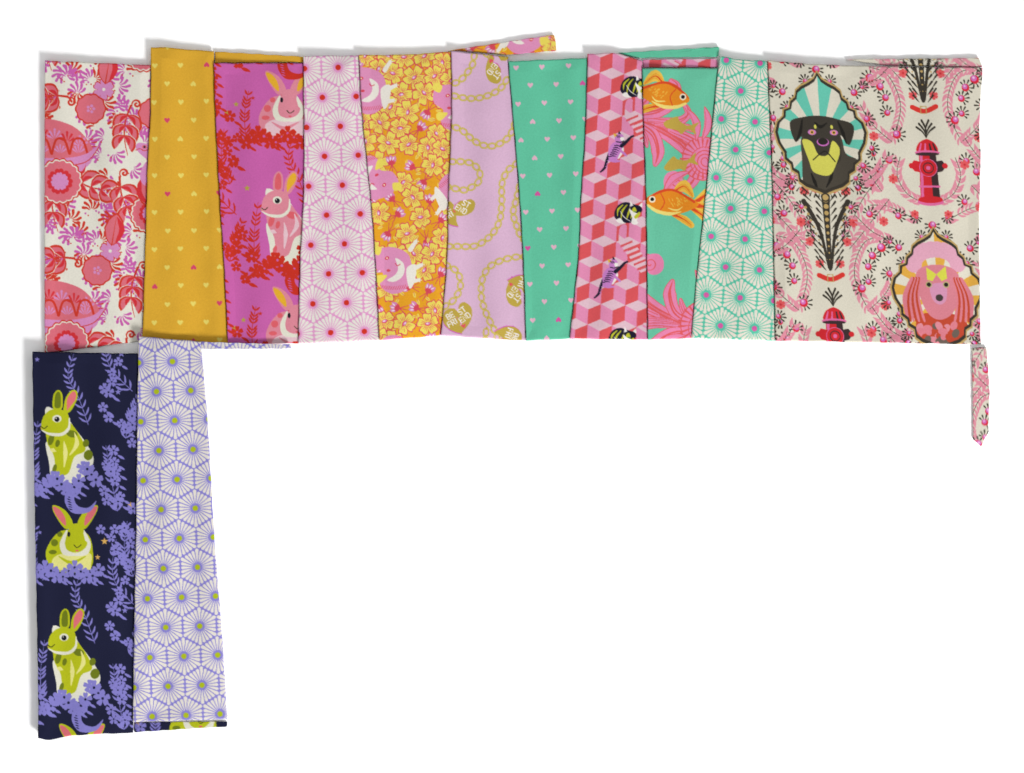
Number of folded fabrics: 13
